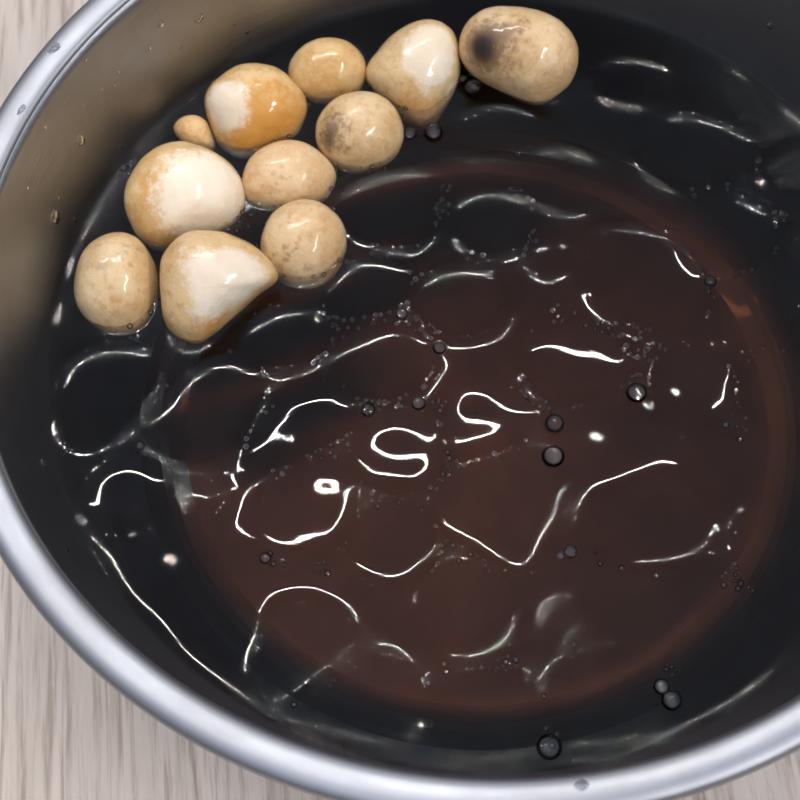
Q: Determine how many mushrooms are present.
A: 11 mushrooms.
